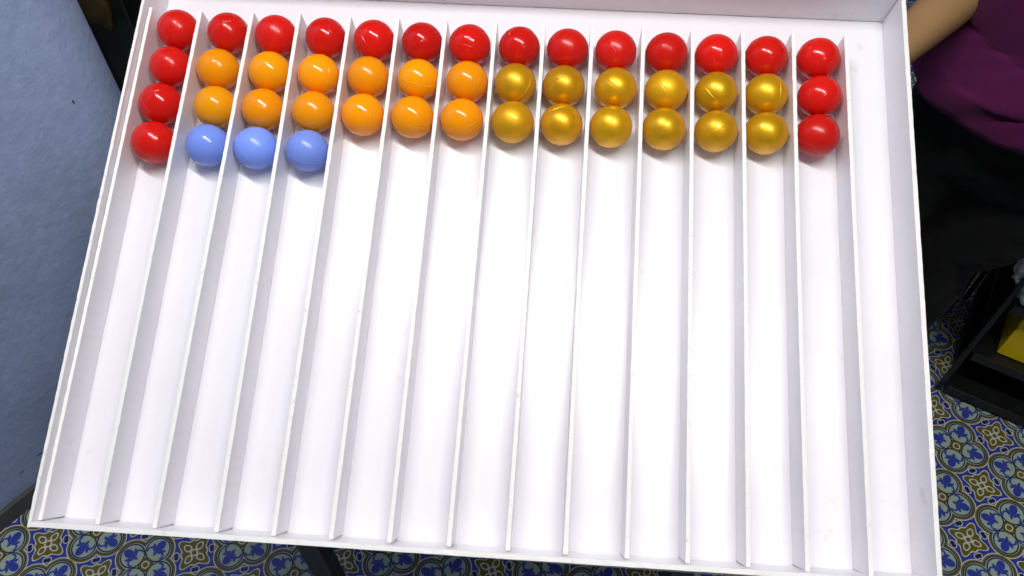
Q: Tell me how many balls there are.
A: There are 46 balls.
